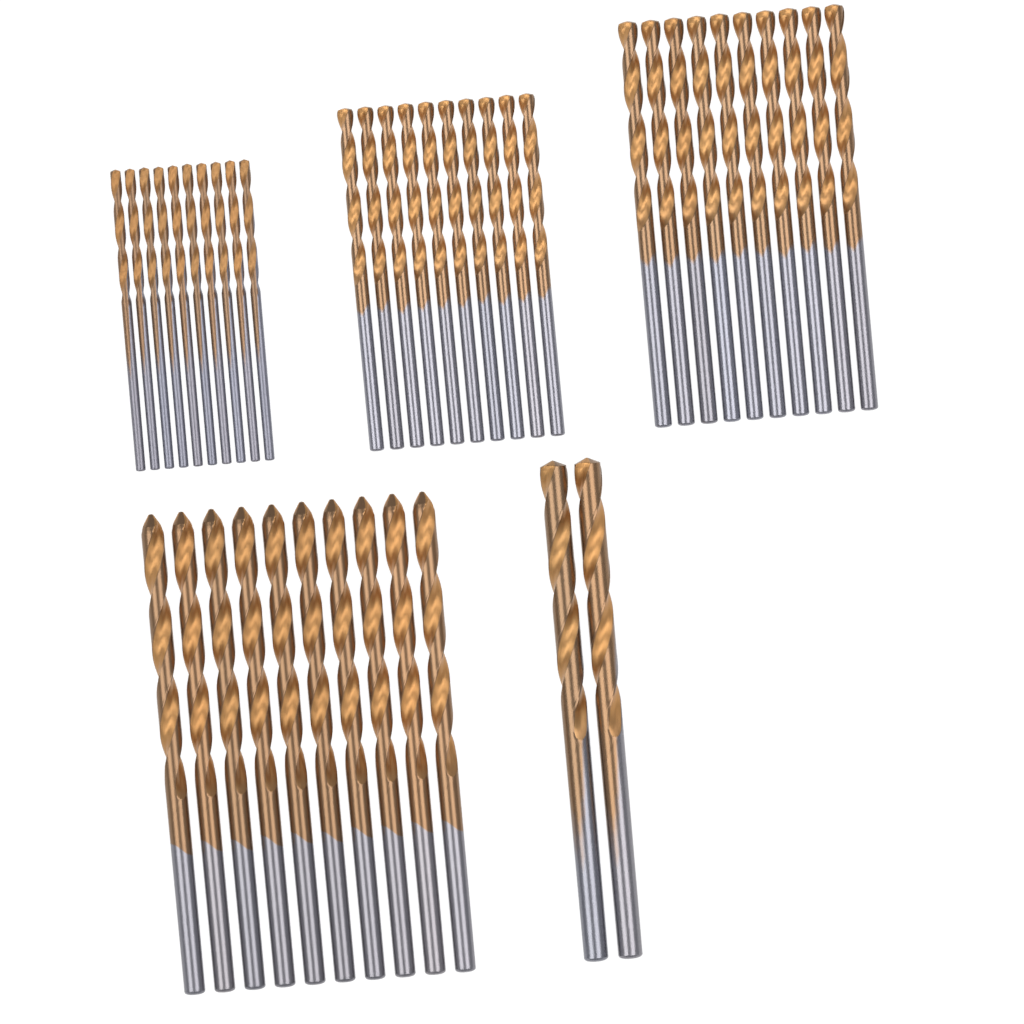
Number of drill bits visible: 42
